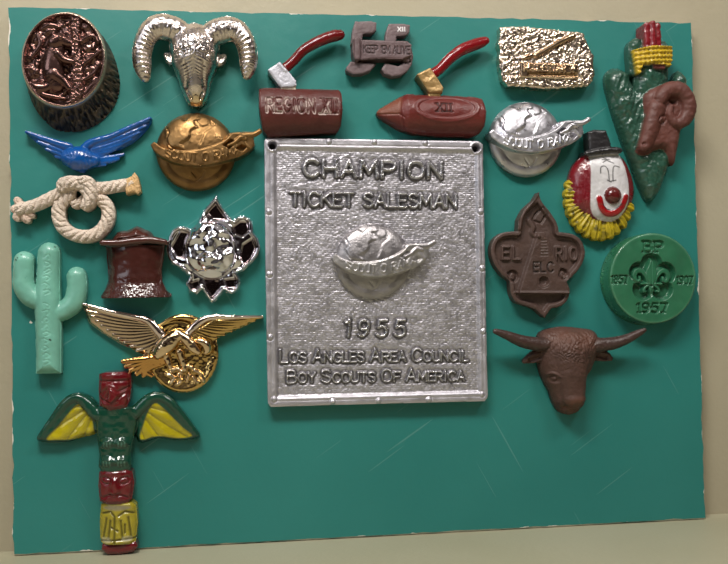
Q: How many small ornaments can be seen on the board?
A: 20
